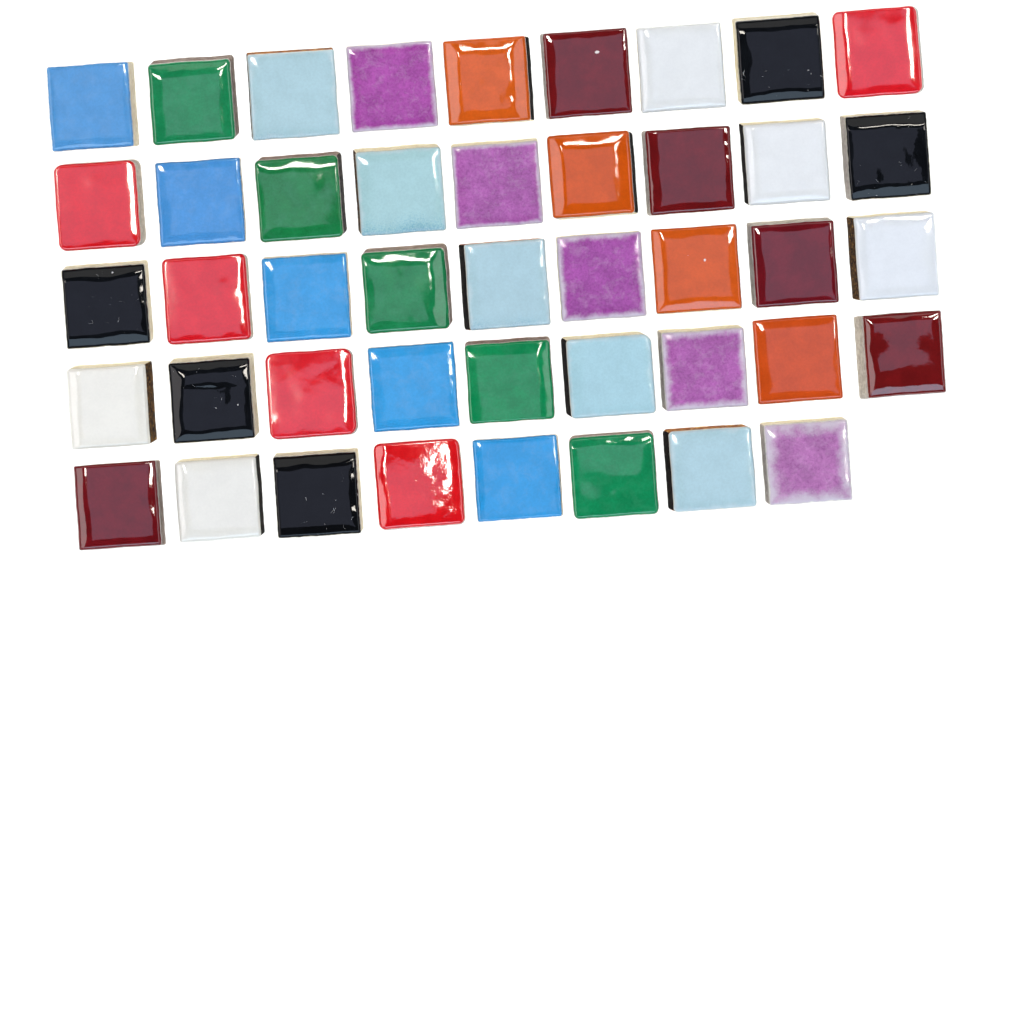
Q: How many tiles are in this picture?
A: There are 44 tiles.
